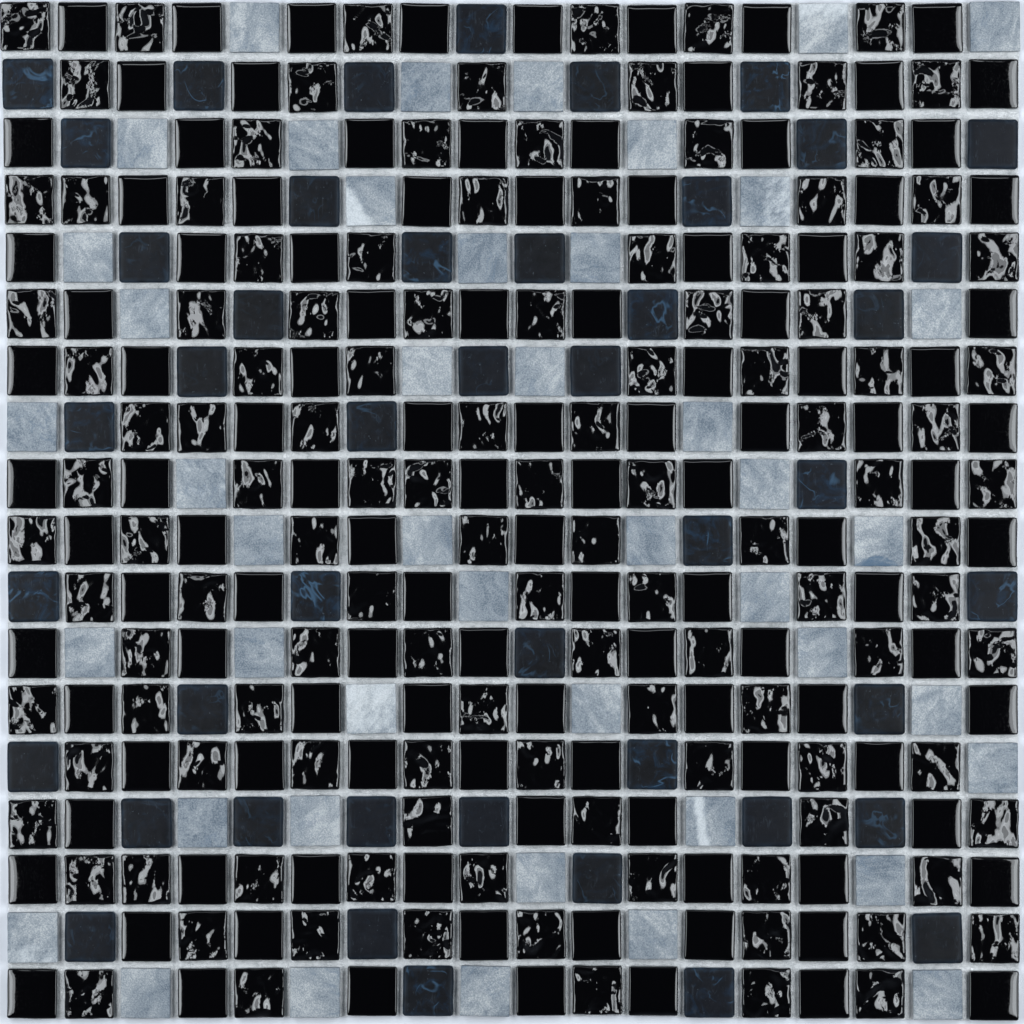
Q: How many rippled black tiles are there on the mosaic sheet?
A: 119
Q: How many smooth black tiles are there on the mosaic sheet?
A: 115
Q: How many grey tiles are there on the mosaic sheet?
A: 45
